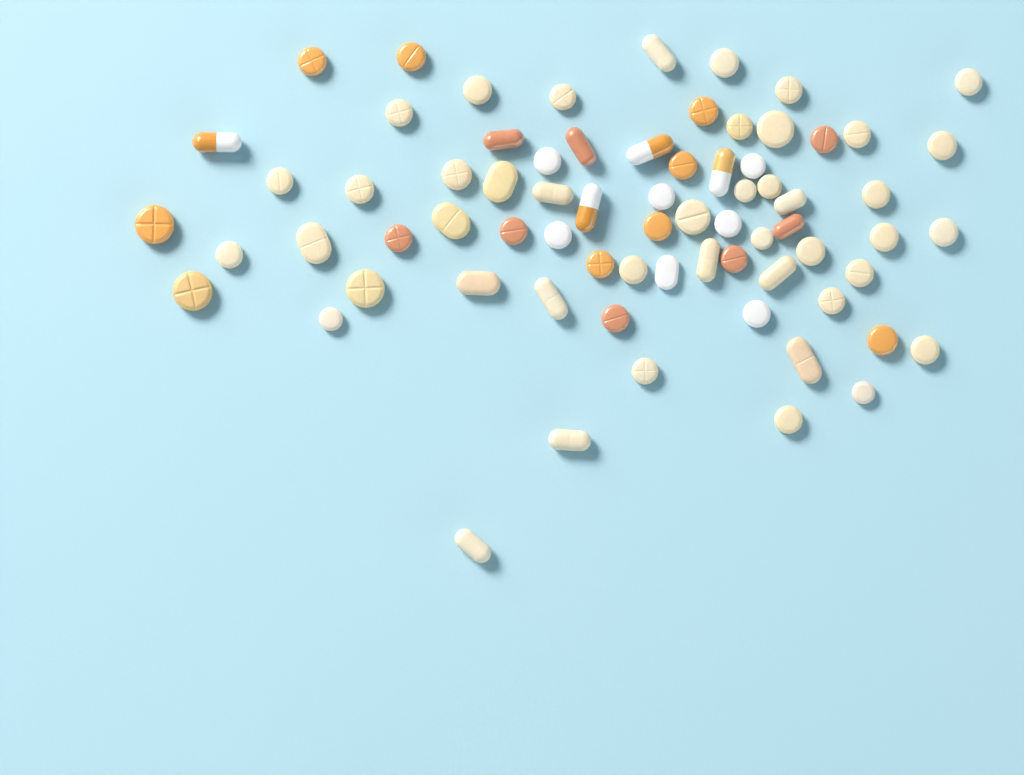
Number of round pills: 51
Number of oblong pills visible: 21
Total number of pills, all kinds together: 72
